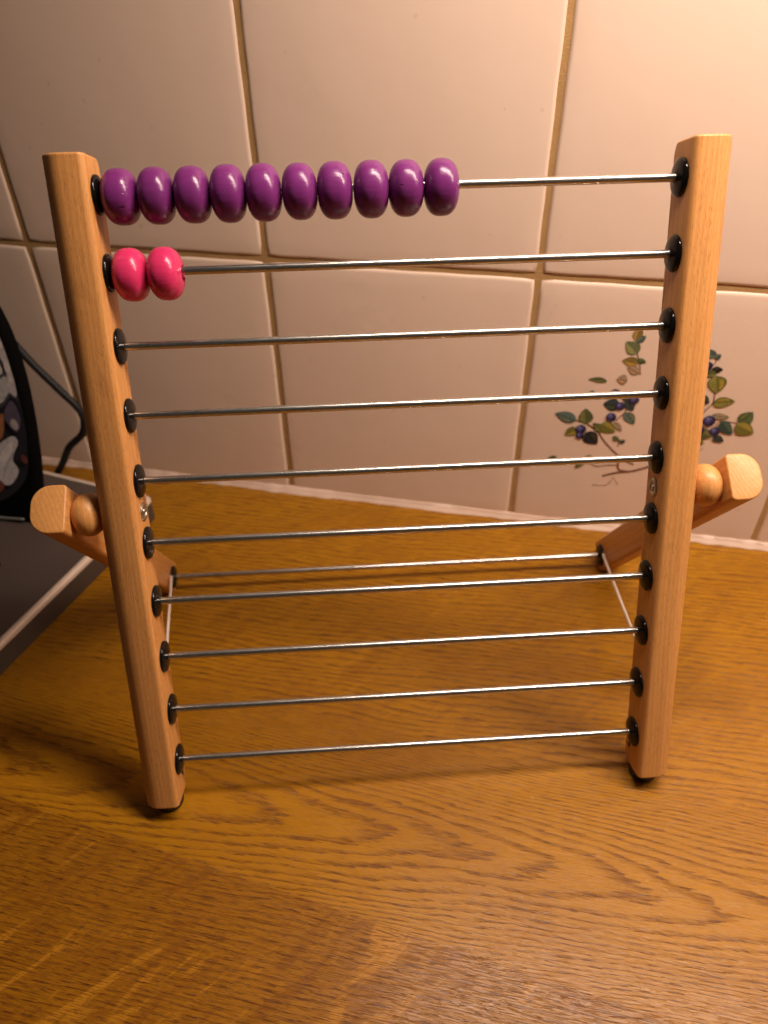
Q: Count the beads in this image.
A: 12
